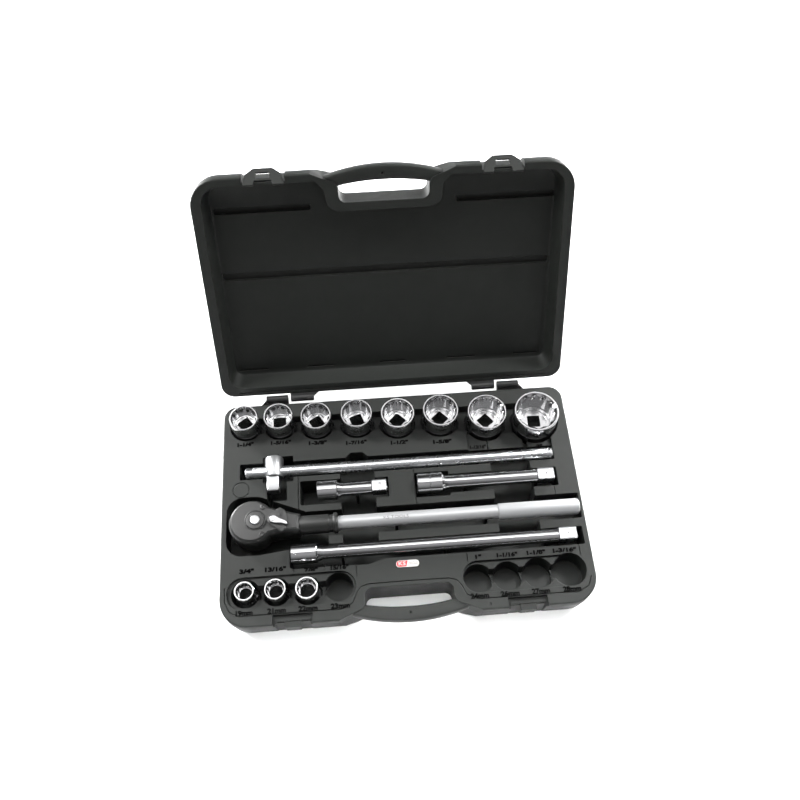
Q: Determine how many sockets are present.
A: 11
